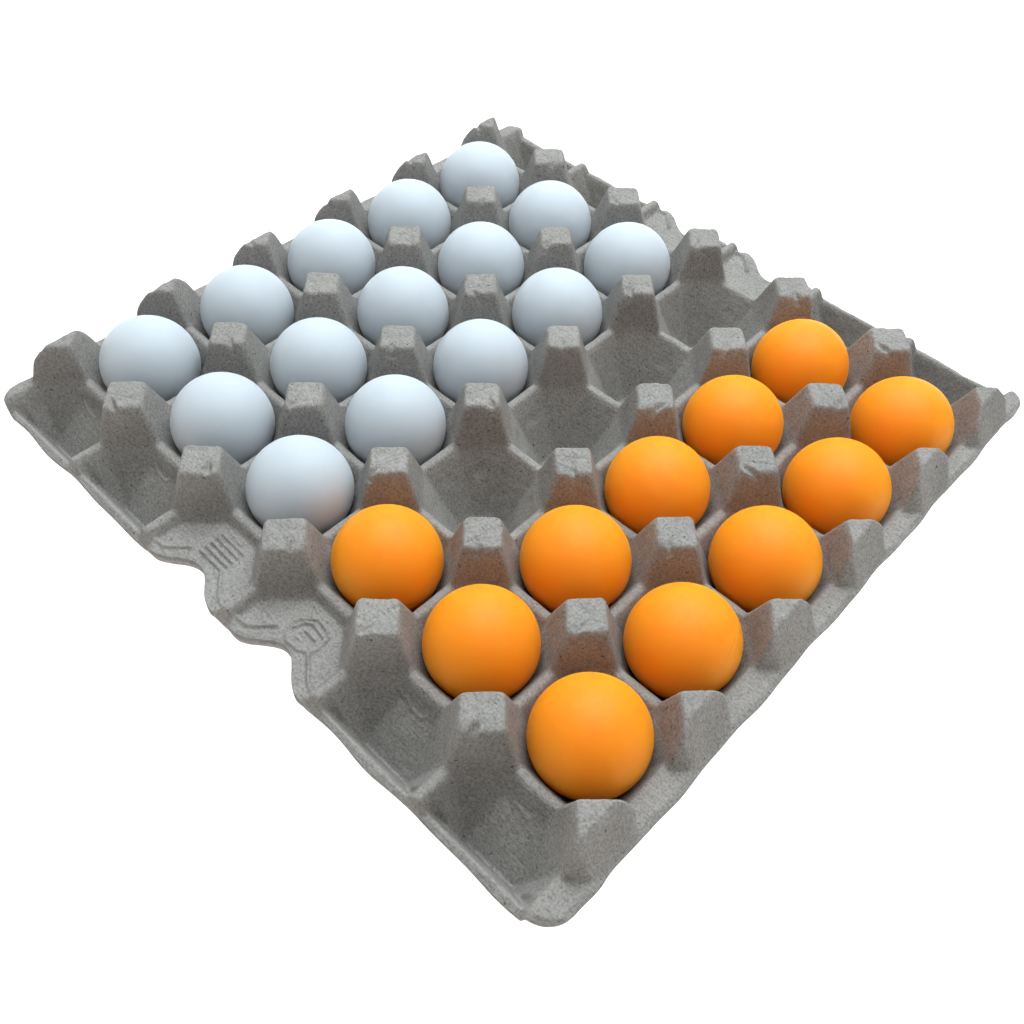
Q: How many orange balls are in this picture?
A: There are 11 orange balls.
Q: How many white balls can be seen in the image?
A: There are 15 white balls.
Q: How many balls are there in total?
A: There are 26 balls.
